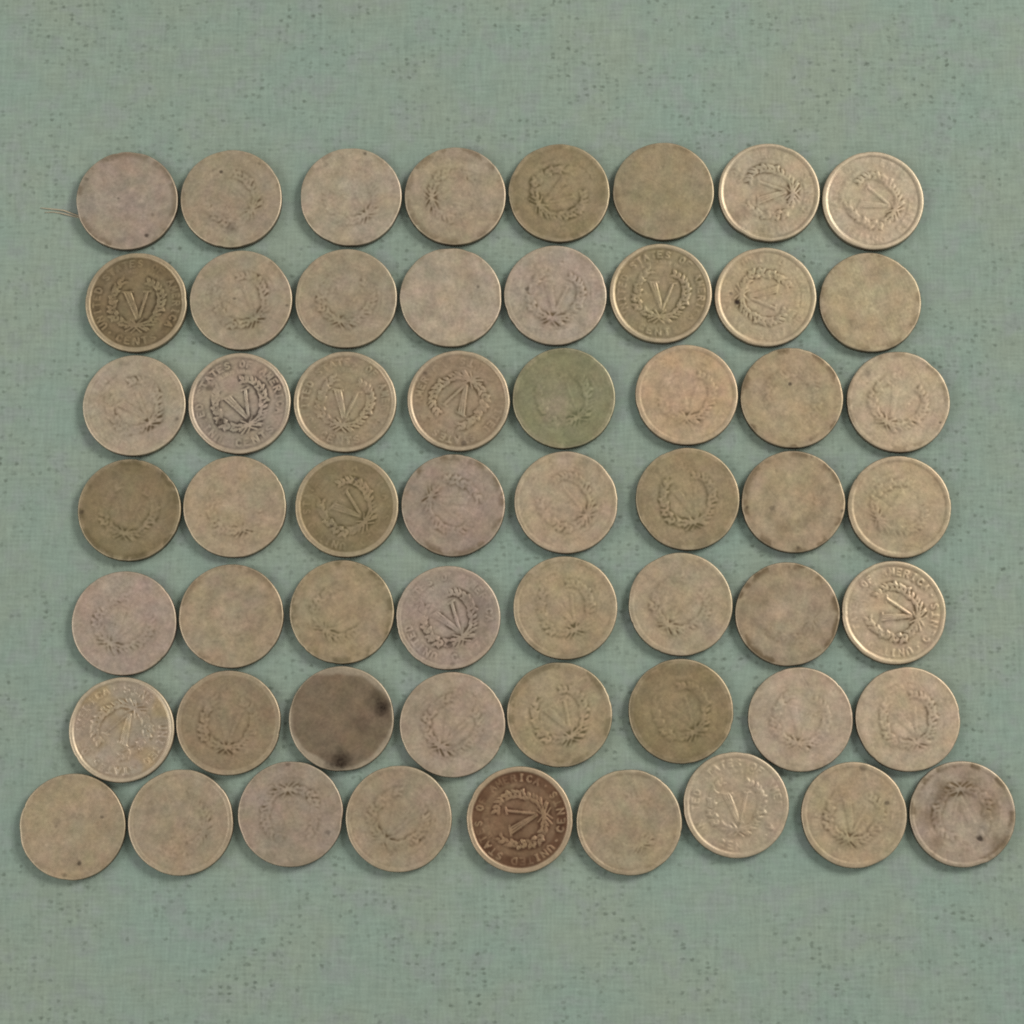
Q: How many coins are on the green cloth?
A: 57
